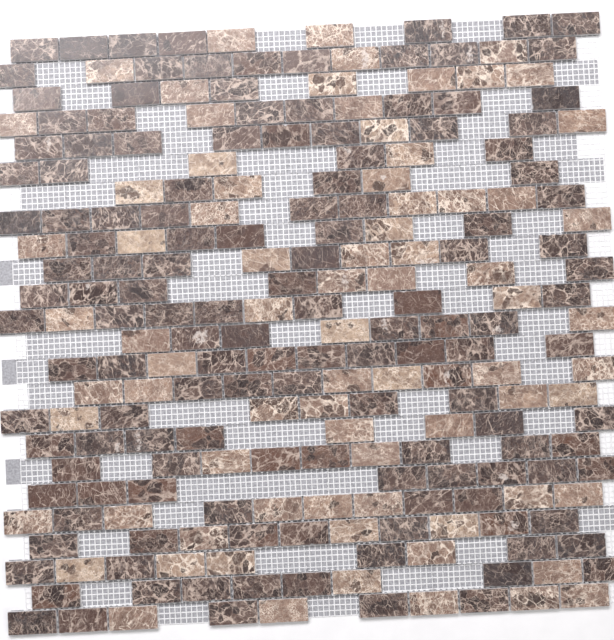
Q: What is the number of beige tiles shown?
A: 77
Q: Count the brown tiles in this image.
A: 141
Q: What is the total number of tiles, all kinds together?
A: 218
